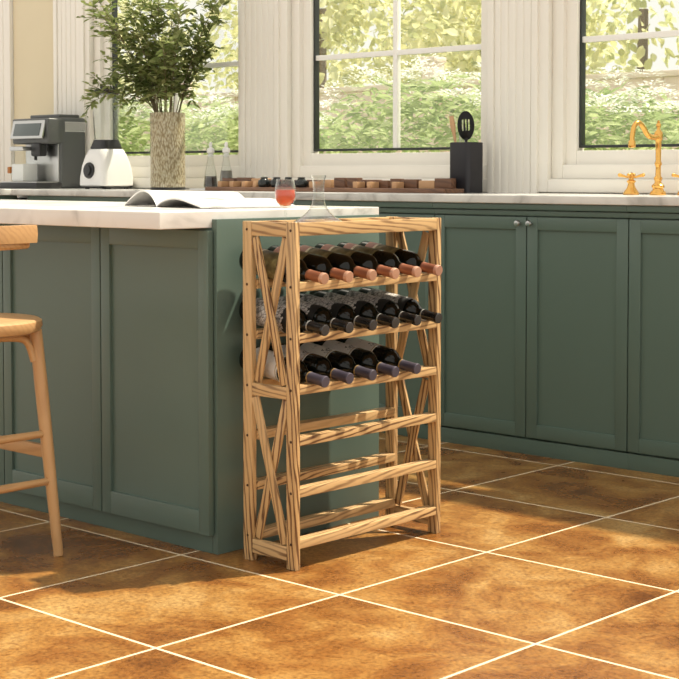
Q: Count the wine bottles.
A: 17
